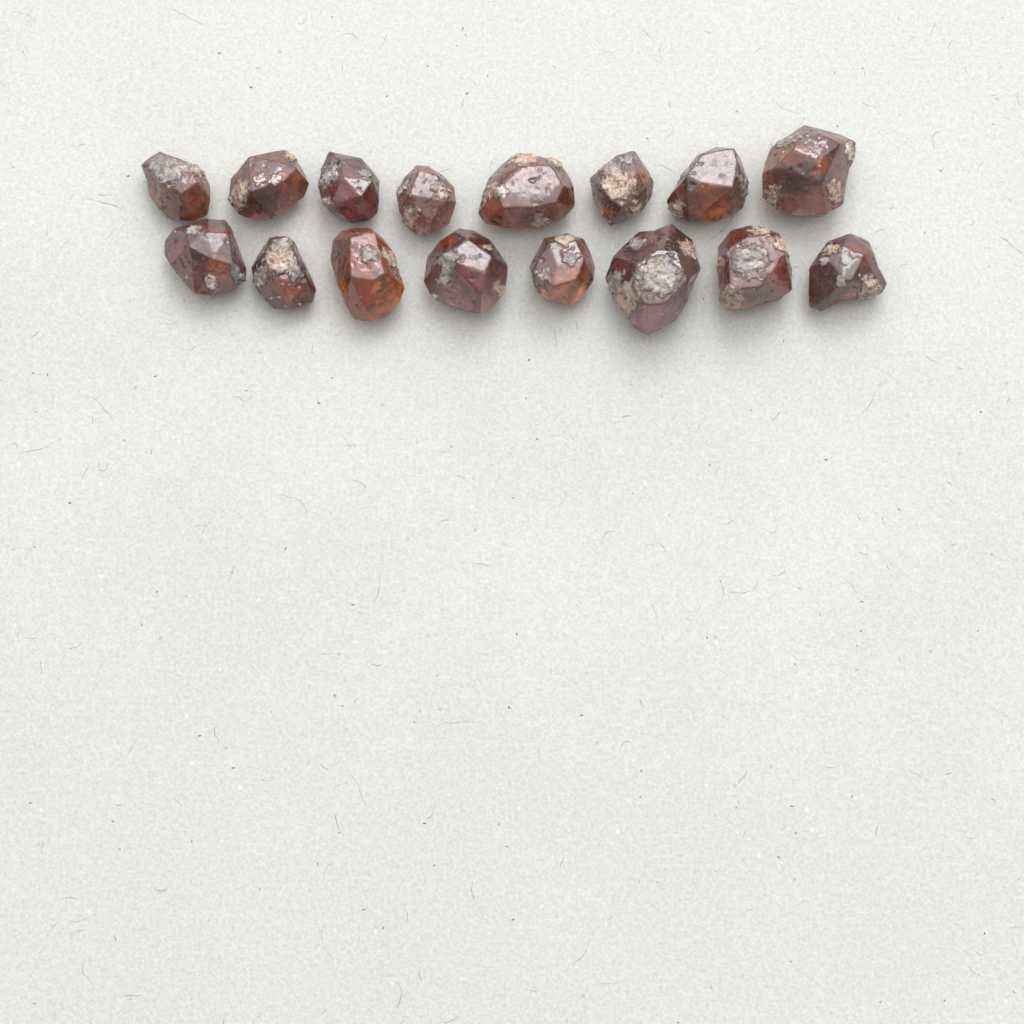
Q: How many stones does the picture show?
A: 16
